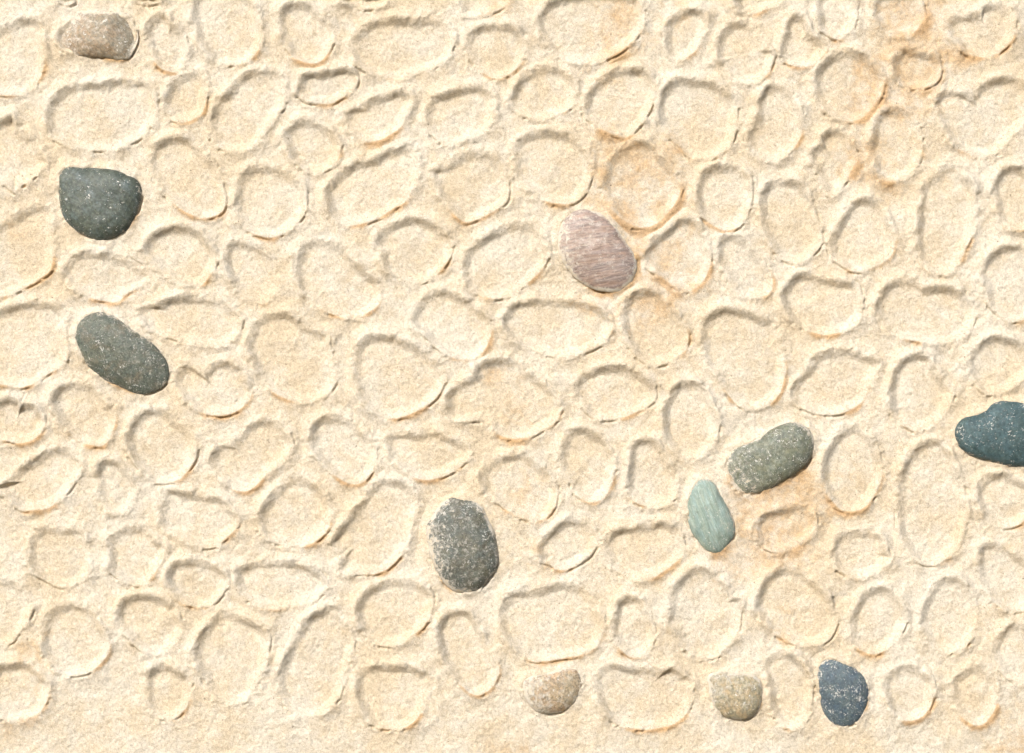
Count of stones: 11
